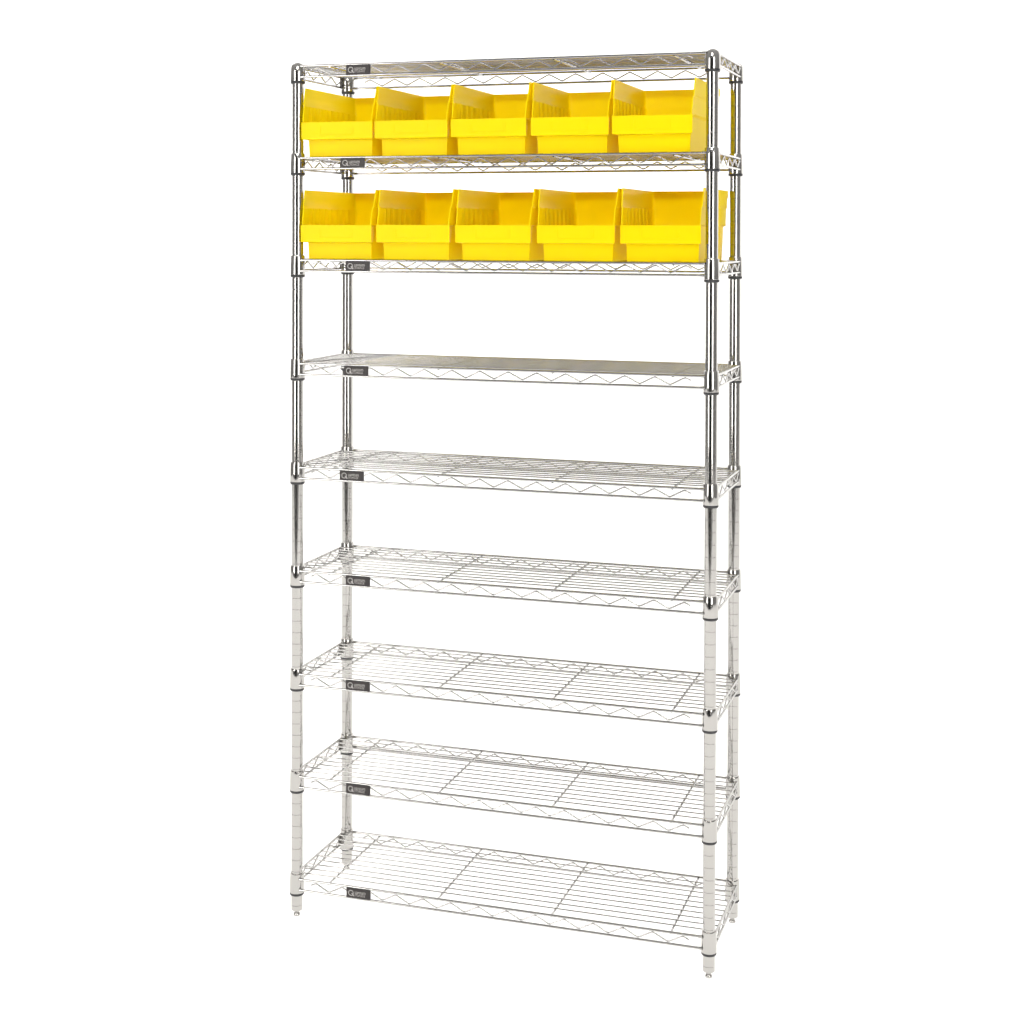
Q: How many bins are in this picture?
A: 10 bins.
